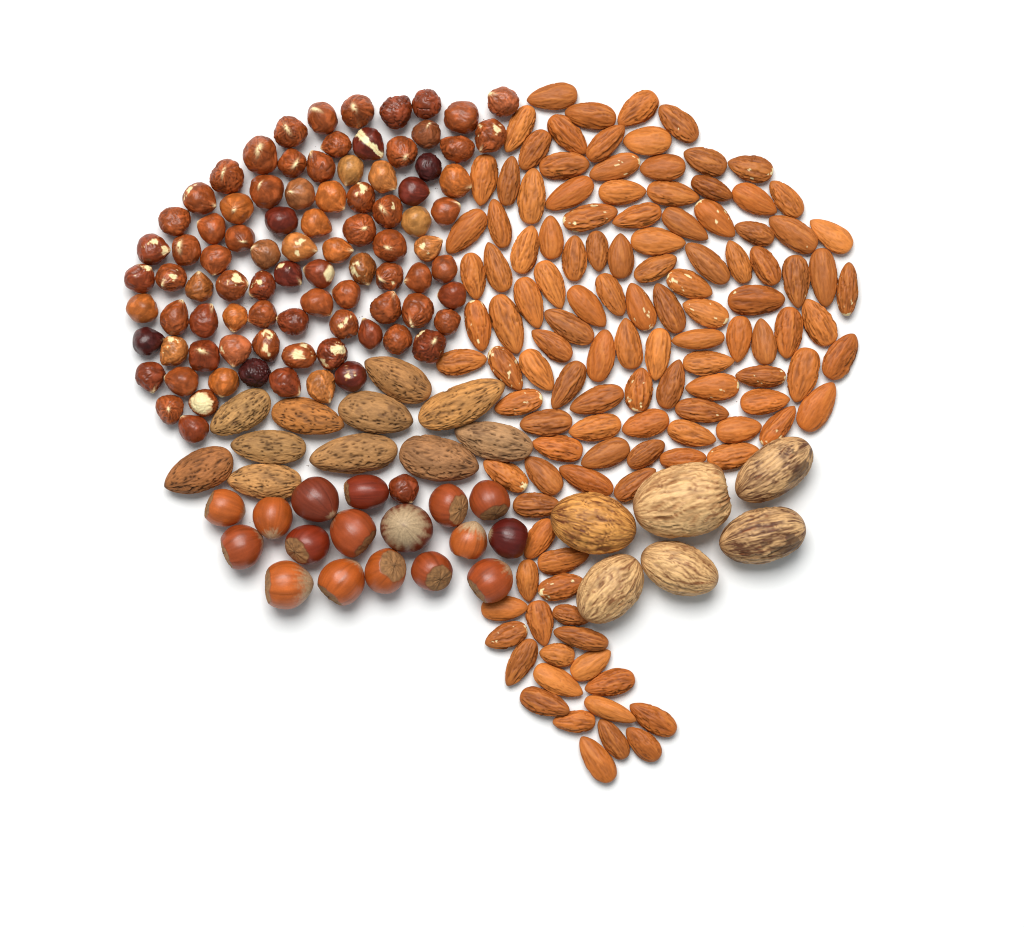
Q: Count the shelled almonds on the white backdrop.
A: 121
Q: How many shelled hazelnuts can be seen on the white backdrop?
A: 90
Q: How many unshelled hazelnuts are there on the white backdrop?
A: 17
